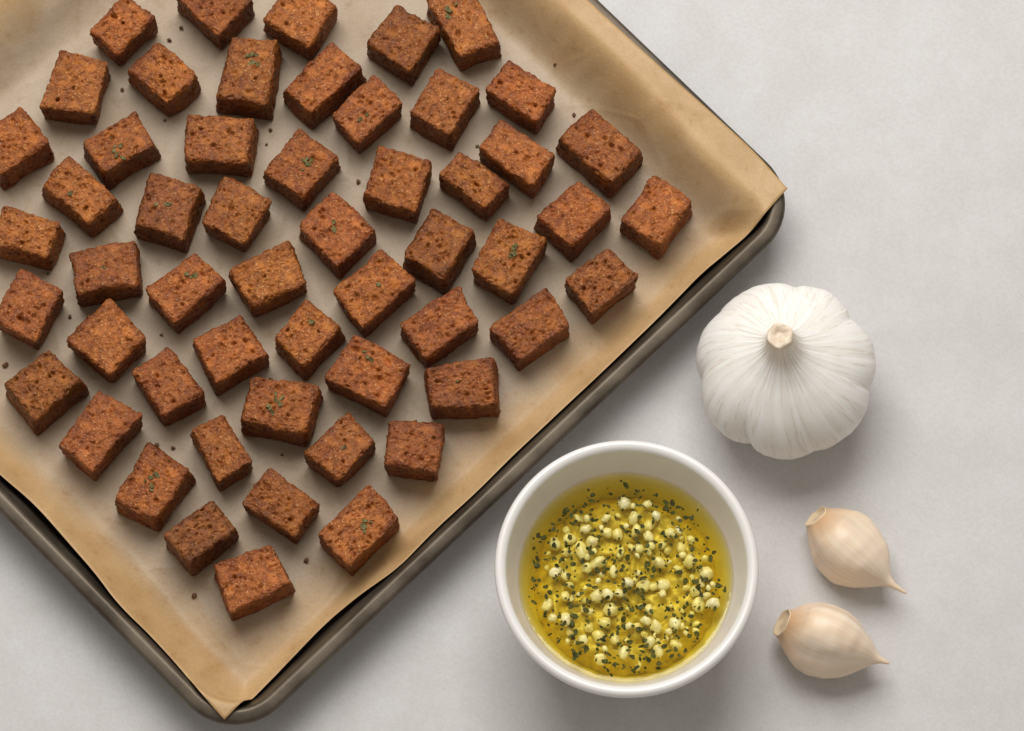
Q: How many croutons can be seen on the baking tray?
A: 54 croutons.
